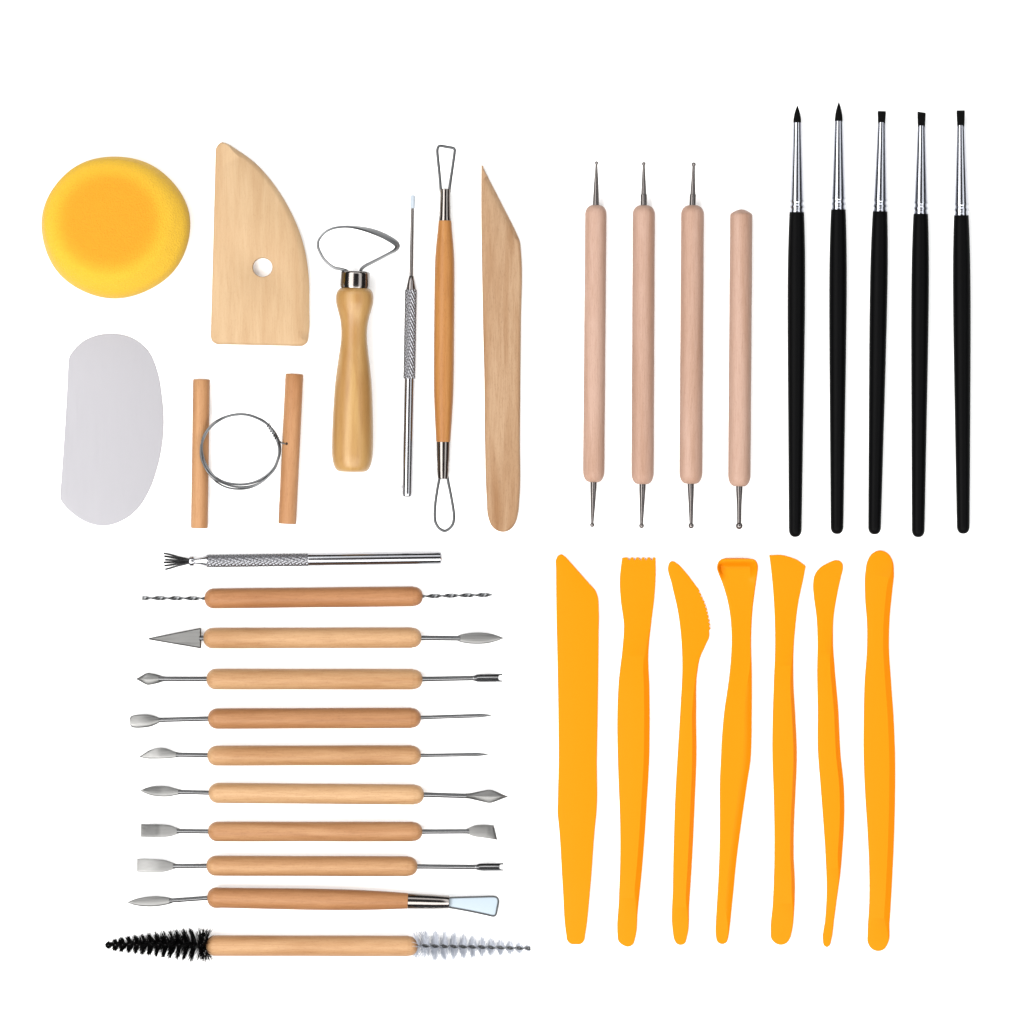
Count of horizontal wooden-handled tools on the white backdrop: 10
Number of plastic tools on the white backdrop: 7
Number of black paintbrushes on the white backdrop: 5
